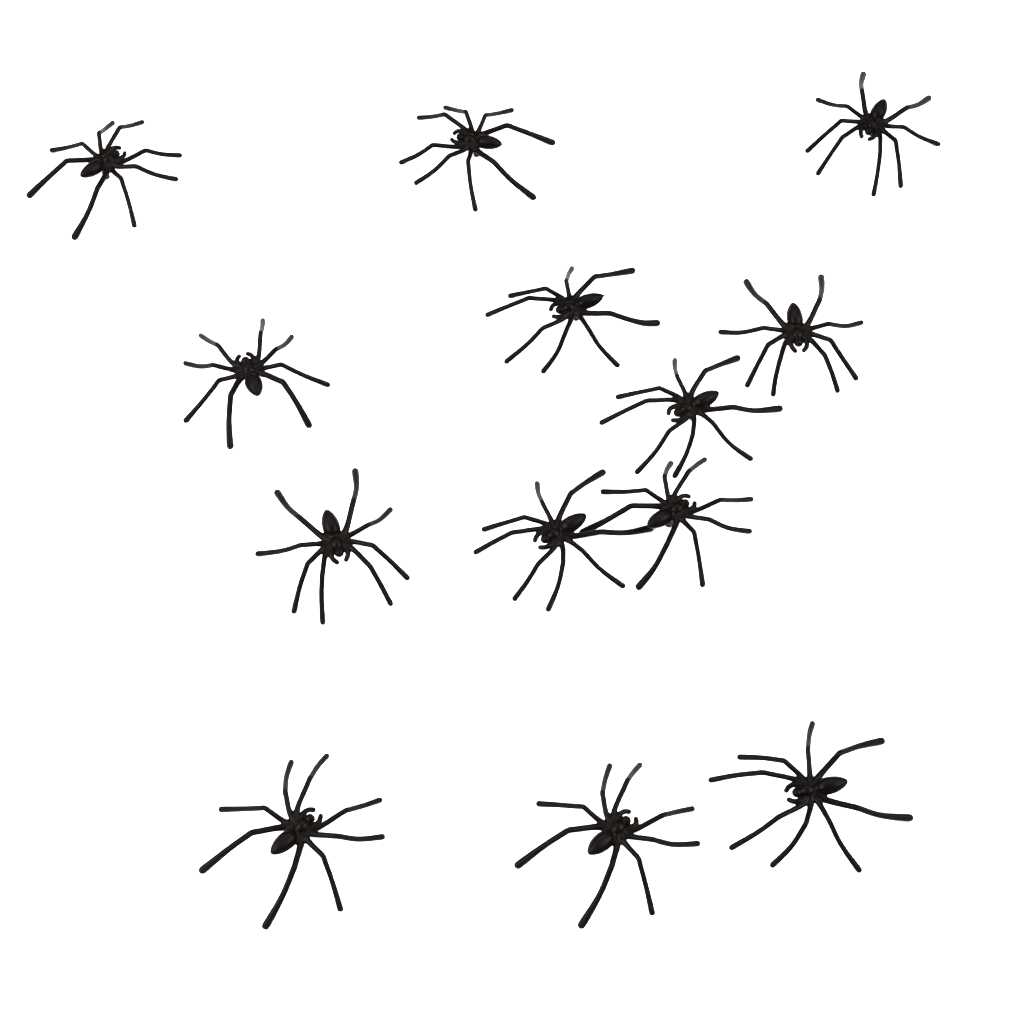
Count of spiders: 13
